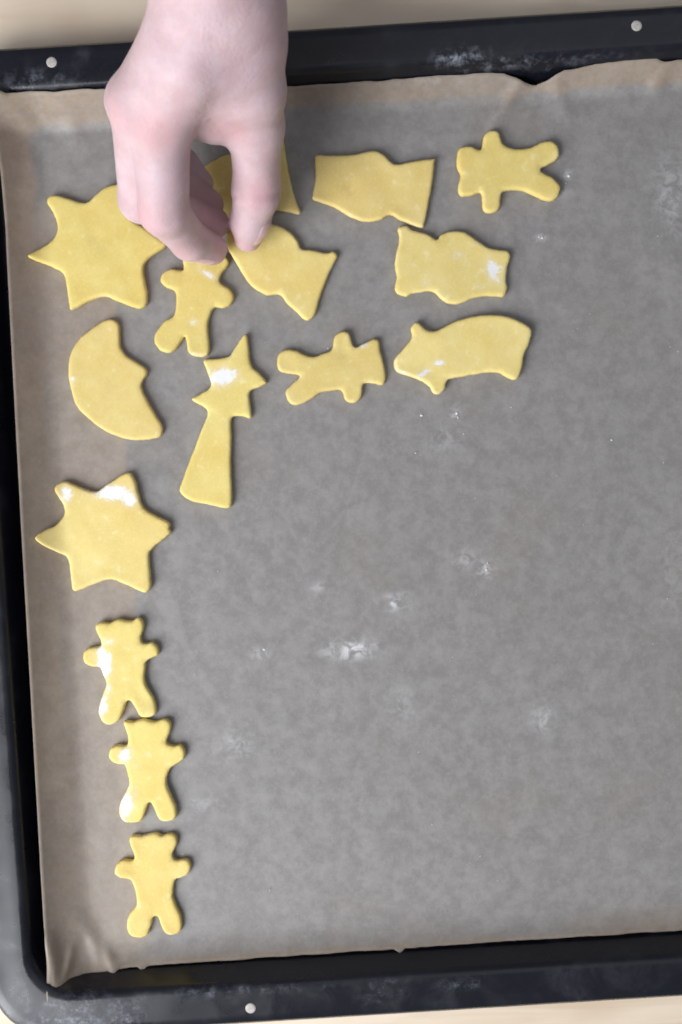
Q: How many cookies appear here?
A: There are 15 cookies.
